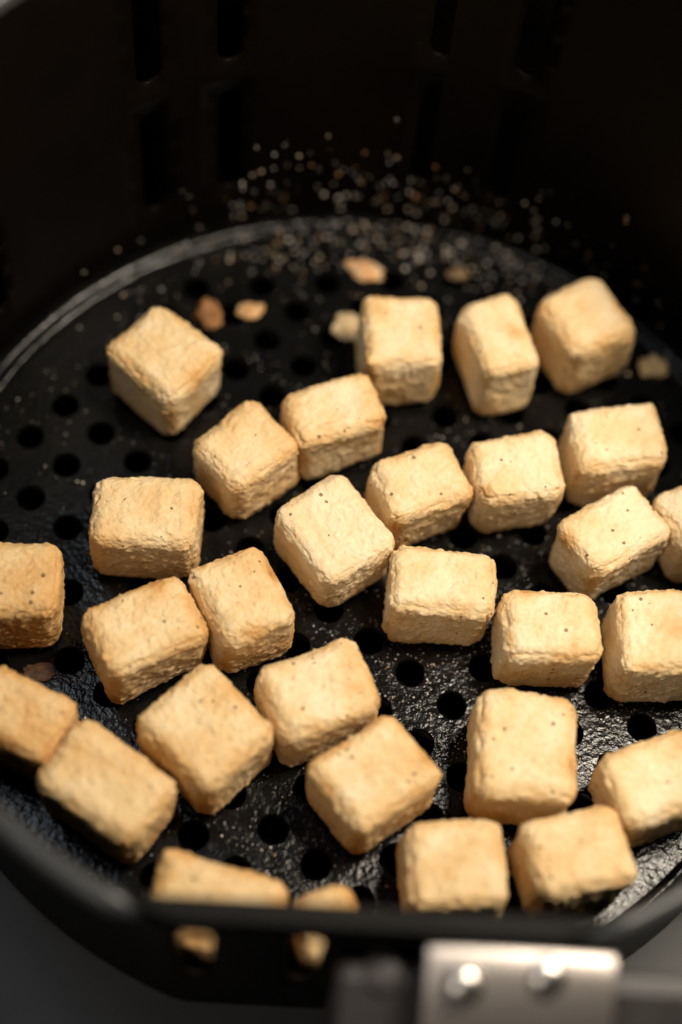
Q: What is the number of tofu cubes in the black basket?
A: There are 30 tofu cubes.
